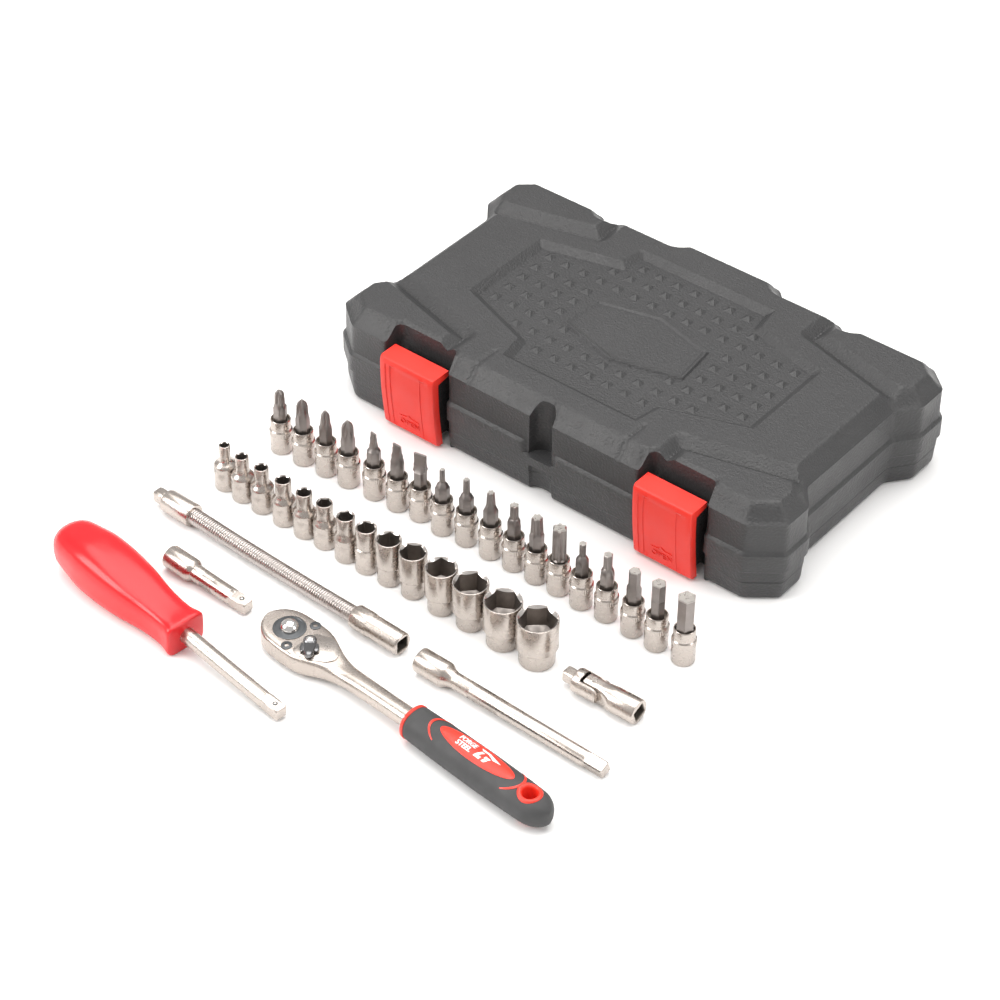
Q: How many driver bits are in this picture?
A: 18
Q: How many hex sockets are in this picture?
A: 14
